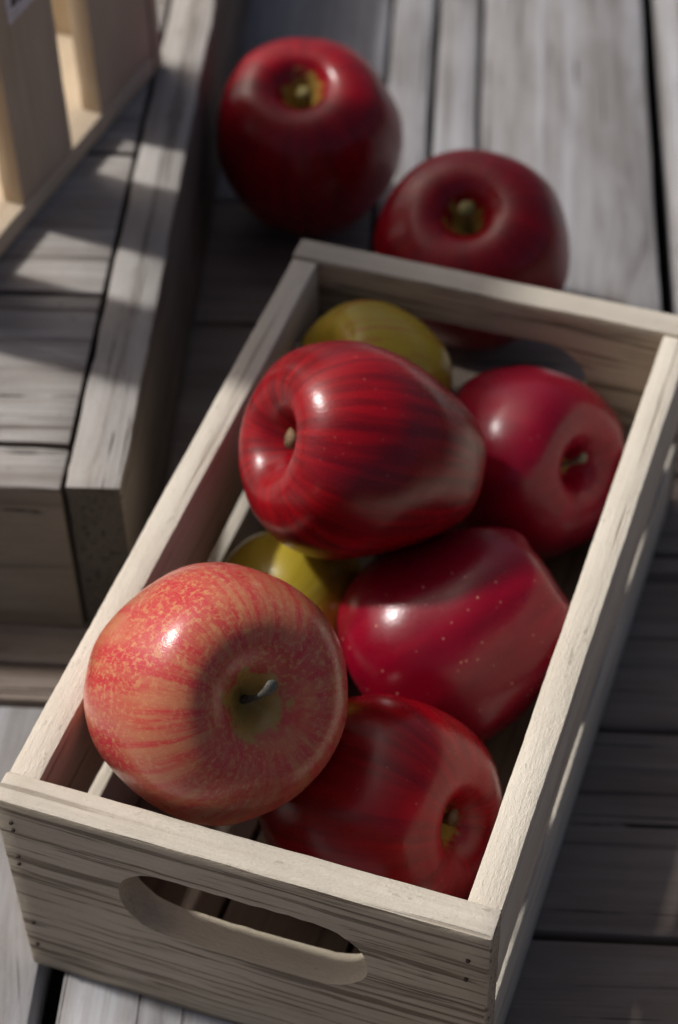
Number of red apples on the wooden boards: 7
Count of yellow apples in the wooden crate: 2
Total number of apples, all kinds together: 9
